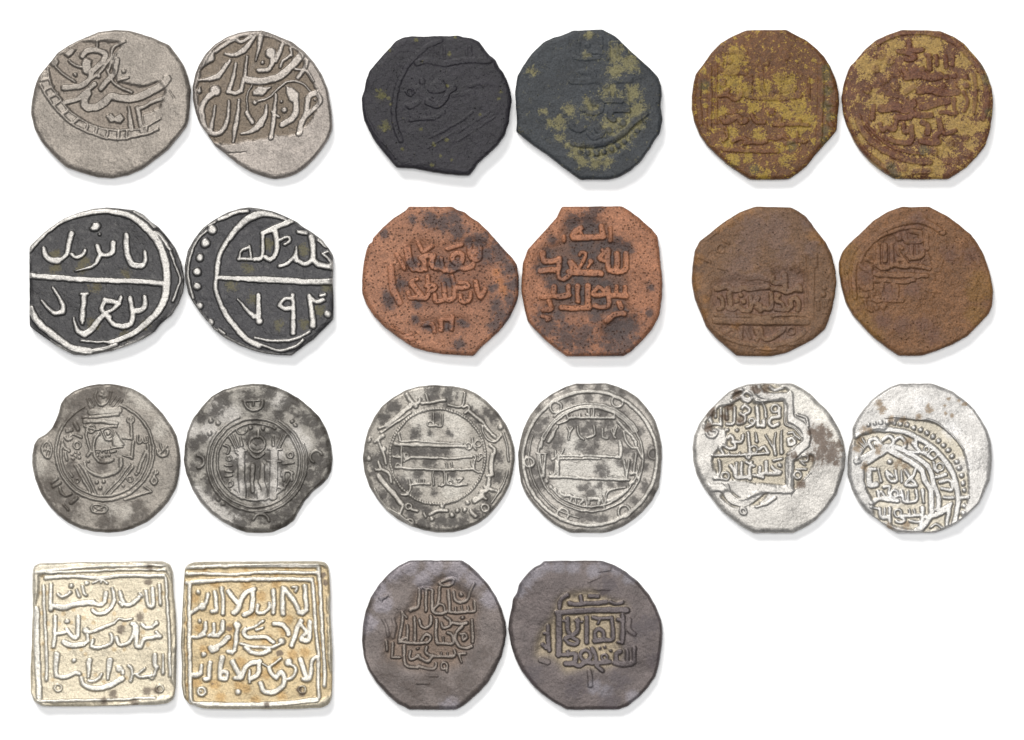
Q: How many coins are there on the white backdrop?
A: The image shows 22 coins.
